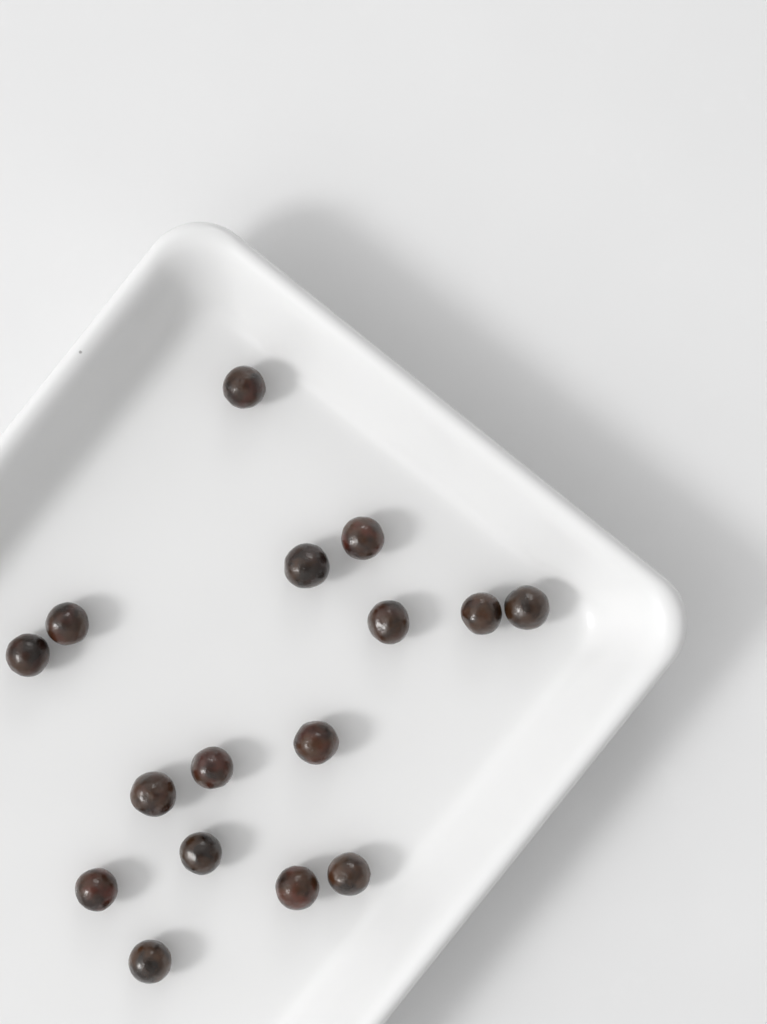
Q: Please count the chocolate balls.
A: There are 16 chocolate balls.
